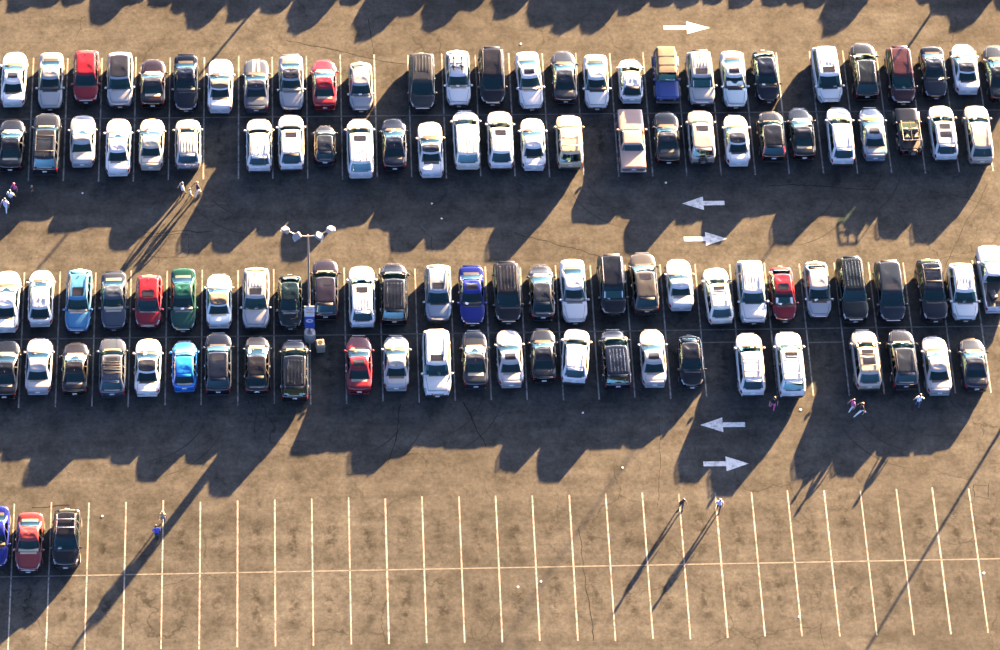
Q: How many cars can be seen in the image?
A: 112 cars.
